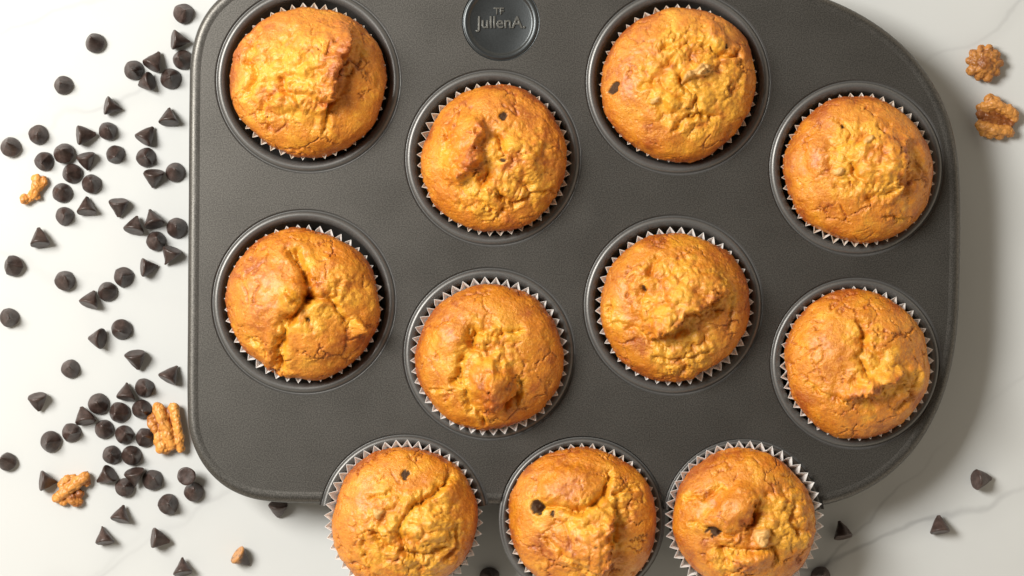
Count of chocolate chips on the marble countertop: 81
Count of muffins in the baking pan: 11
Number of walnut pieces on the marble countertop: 5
